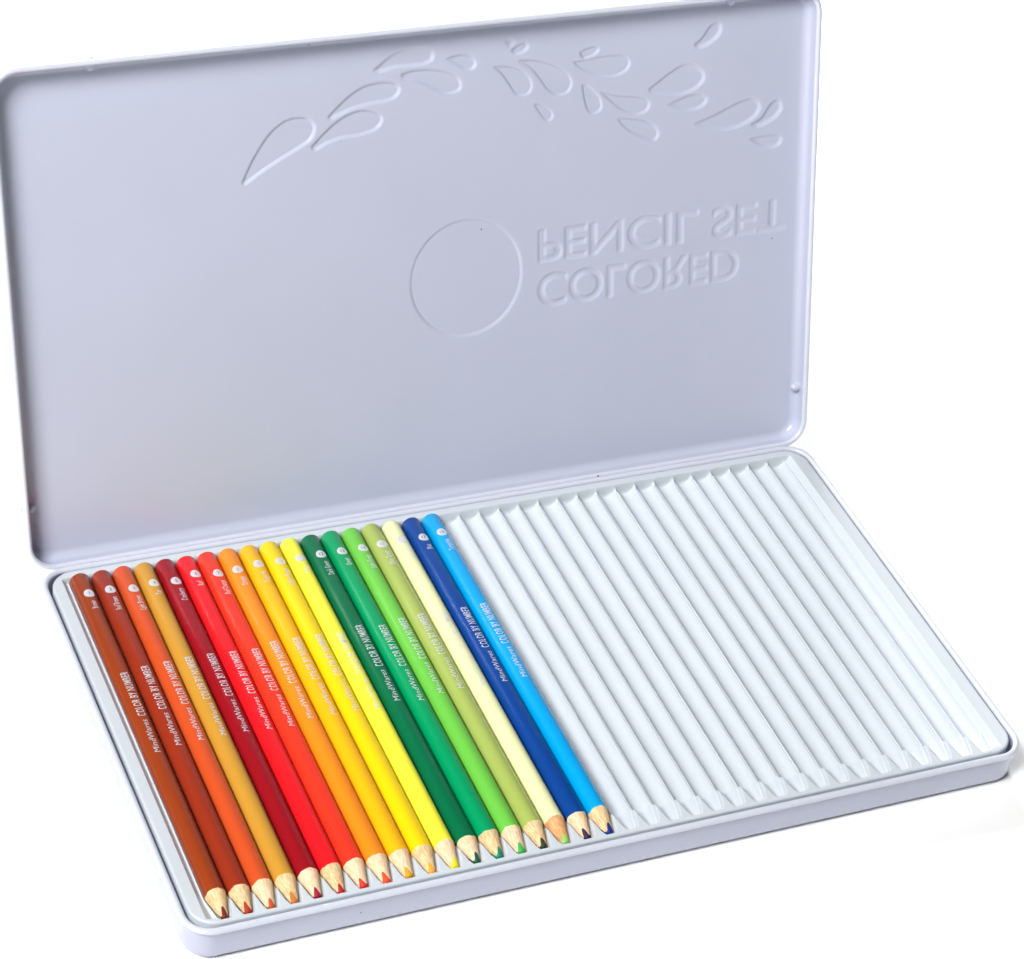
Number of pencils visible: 18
